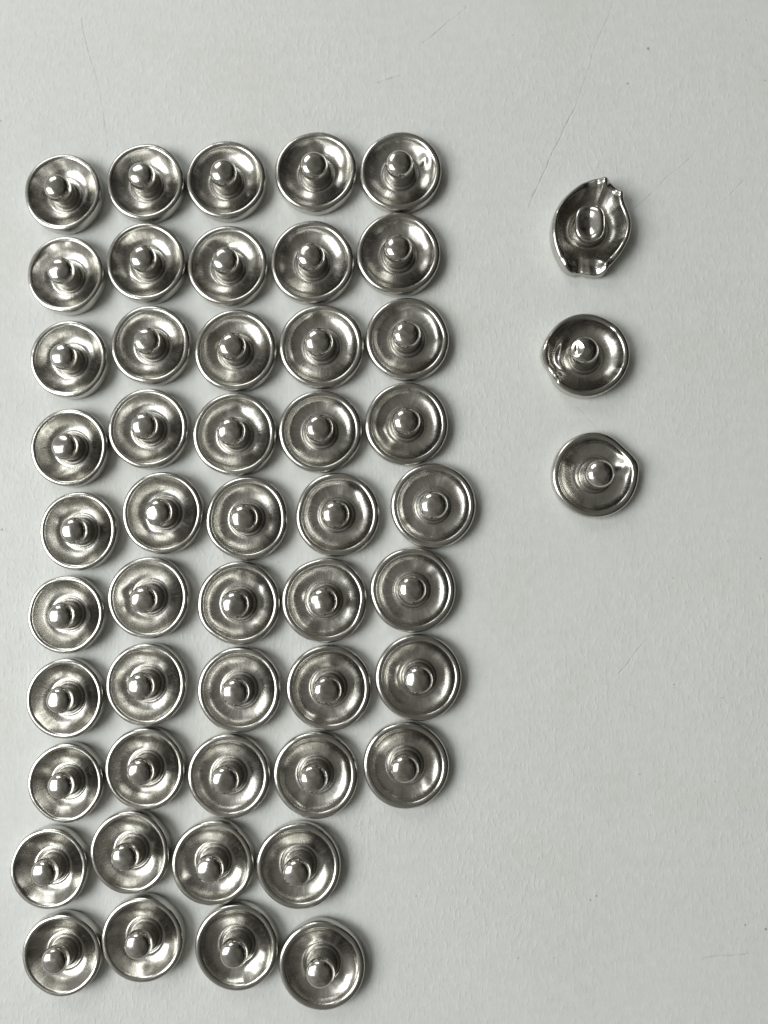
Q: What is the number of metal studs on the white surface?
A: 51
